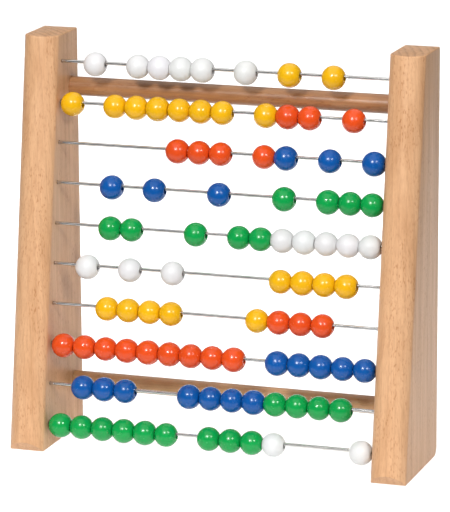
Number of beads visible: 94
